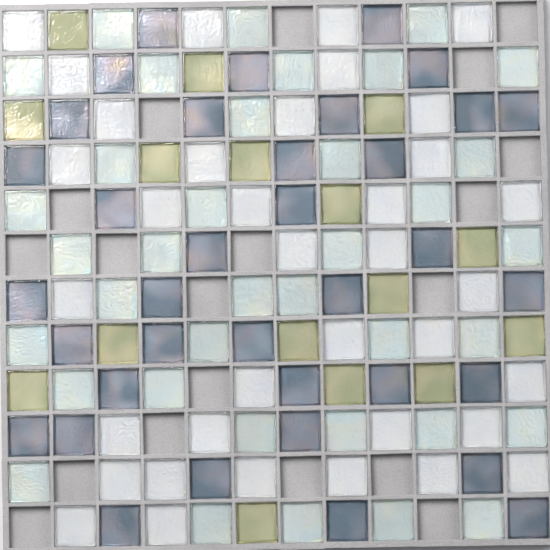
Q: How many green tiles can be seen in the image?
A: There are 16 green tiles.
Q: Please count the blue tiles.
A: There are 36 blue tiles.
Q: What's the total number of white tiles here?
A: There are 36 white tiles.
